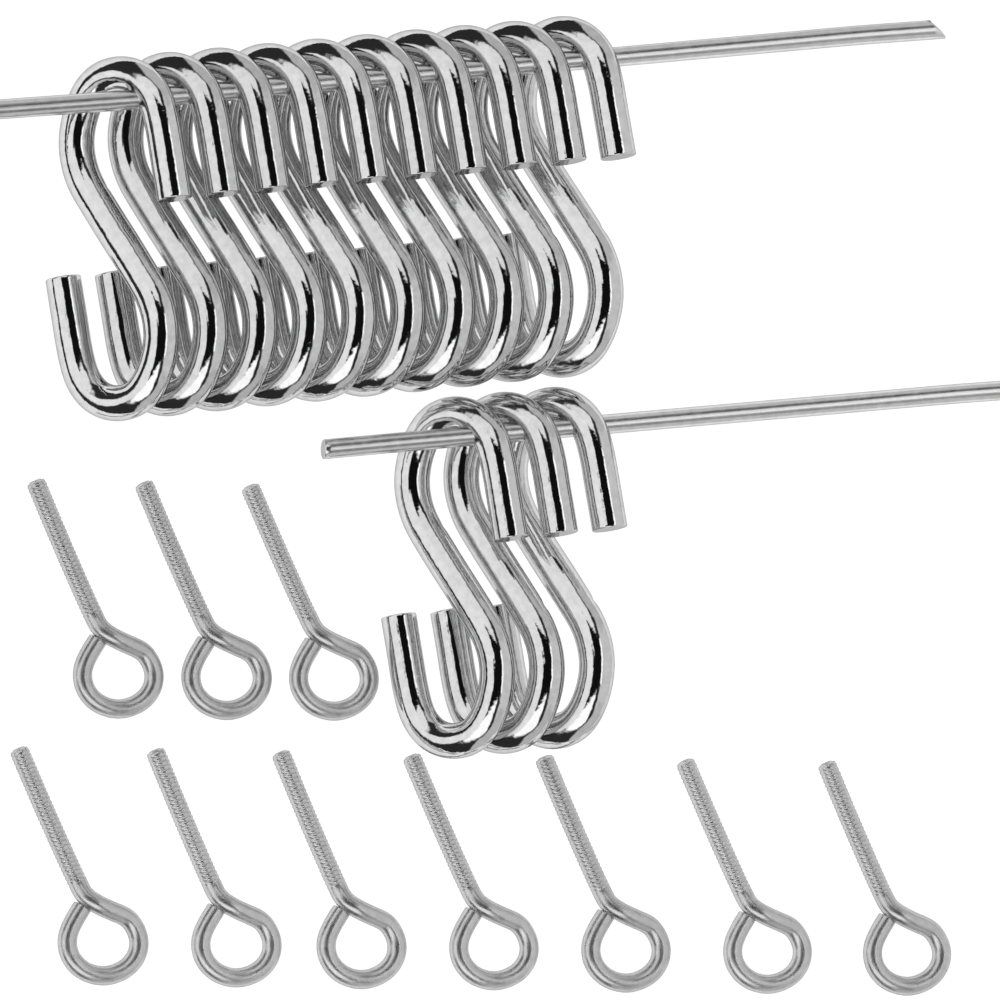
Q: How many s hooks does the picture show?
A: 13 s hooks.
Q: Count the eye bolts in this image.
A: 10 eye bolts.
